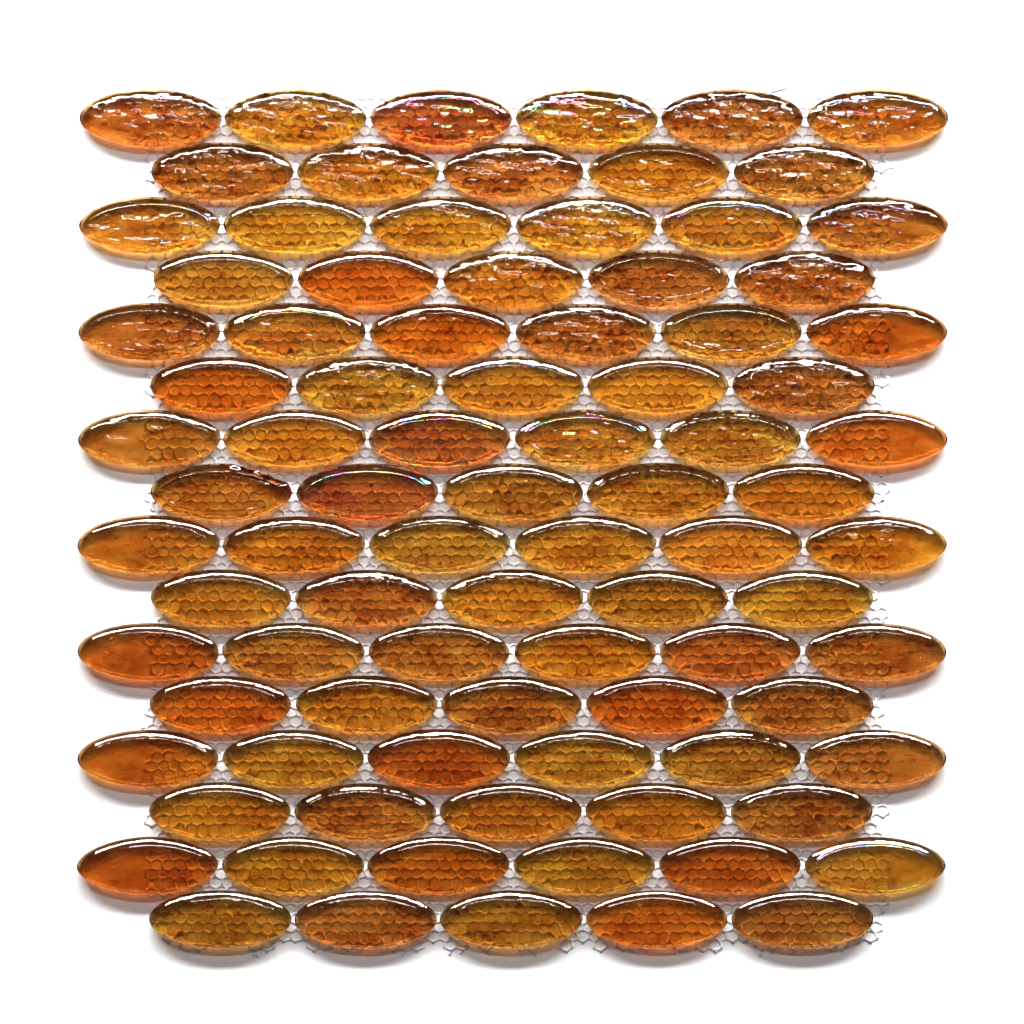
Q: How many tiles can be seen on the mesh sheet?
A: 88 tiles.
